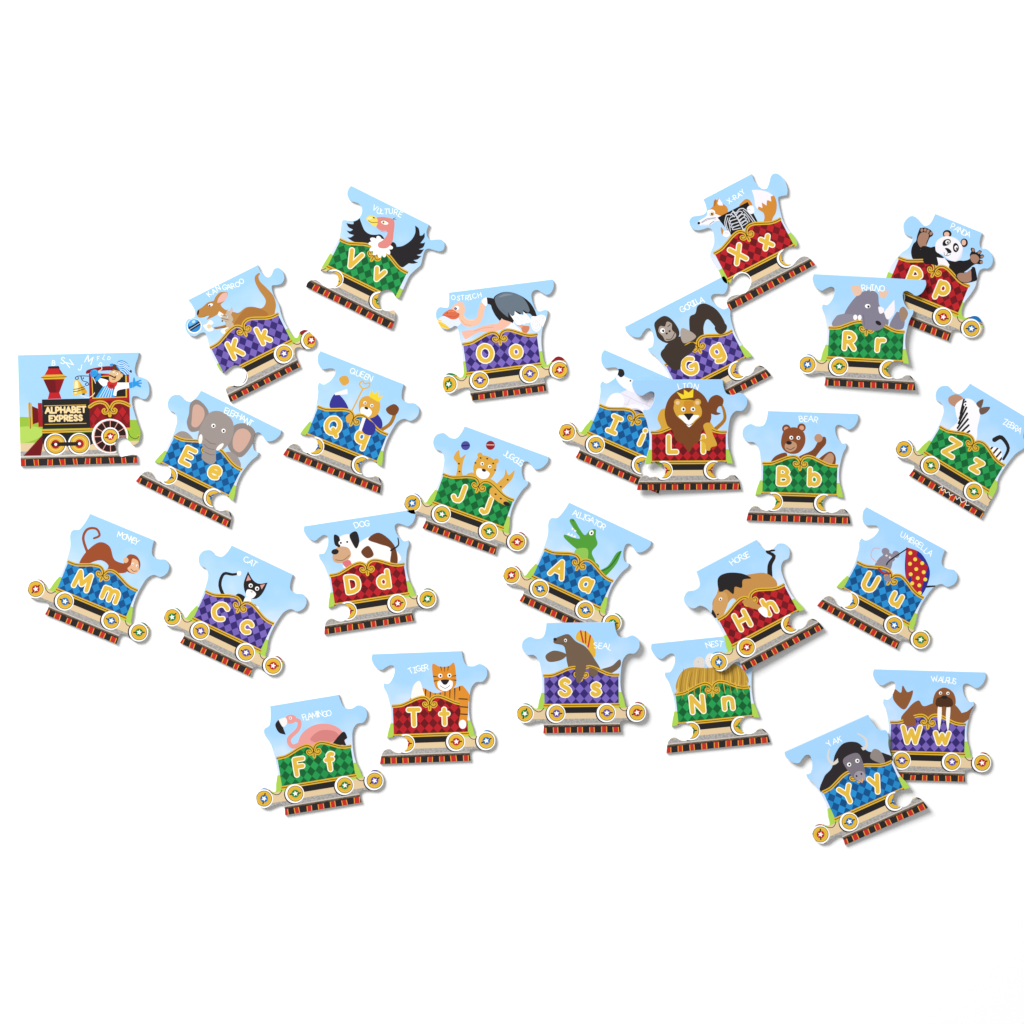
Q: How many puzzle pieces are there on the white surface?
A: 27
